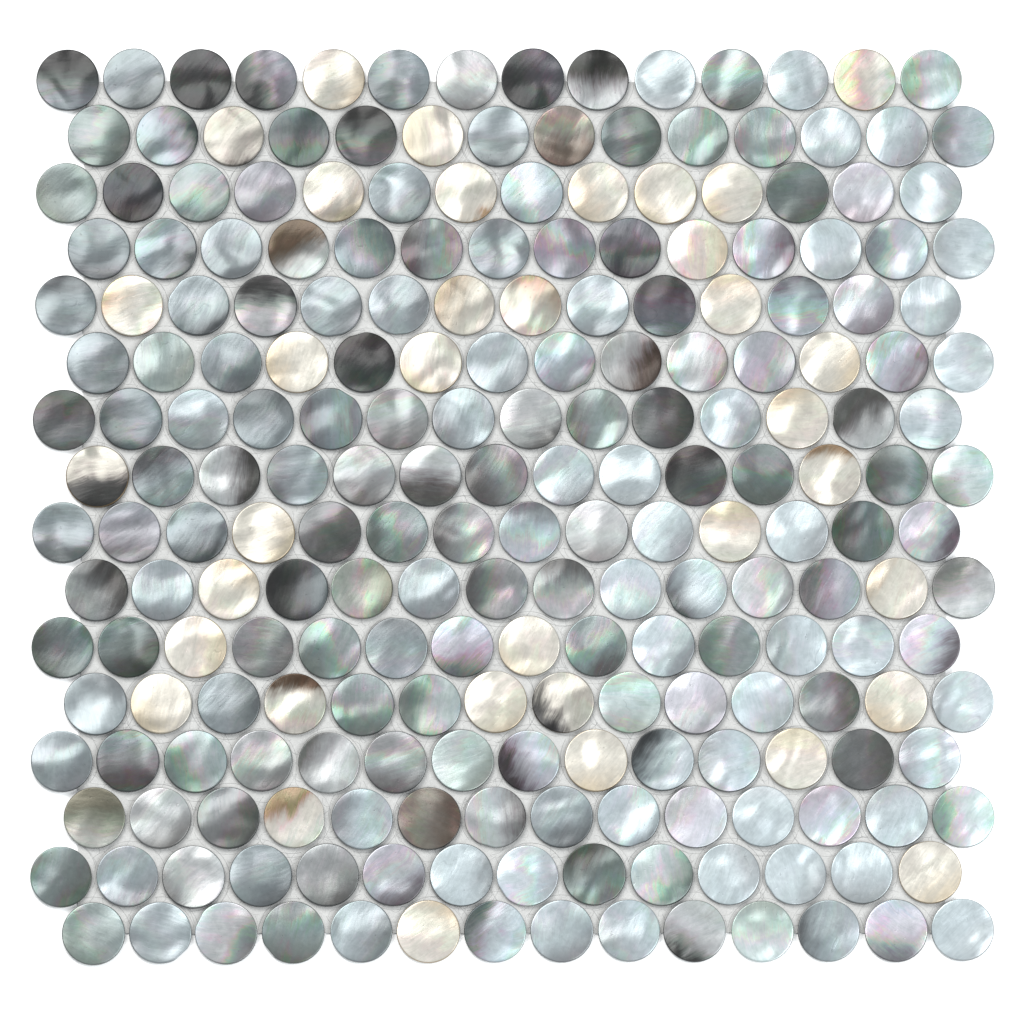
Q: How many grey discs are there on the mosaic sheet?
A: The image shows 188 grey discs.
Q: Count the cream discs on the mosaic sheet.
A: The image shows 36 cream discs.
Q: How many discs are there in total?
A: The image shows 224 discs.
